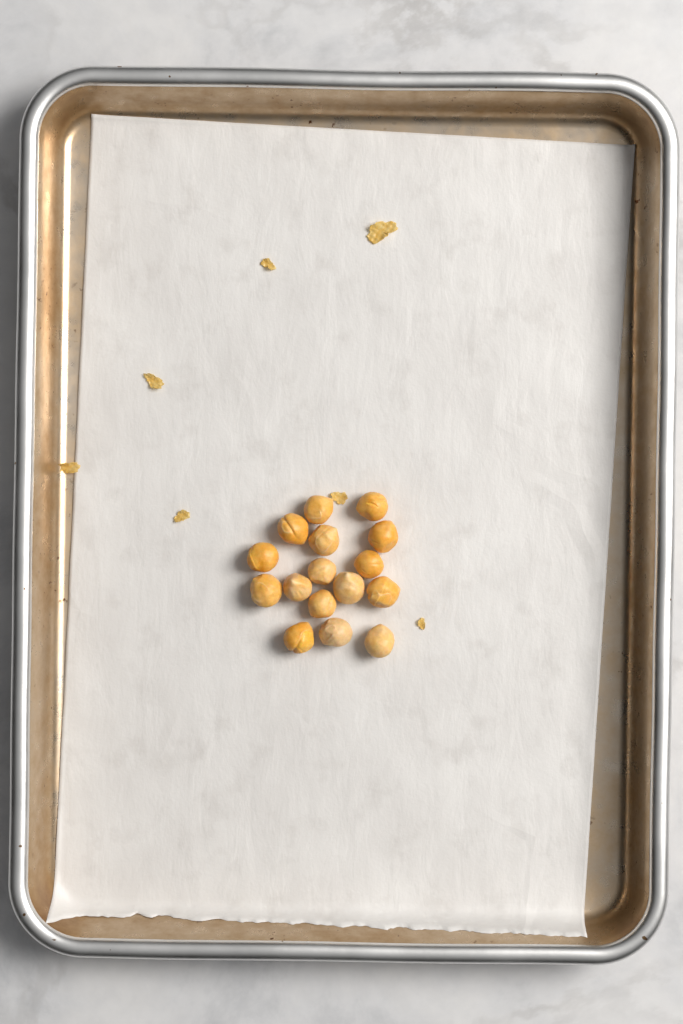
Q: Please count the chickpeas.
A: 16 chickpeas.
